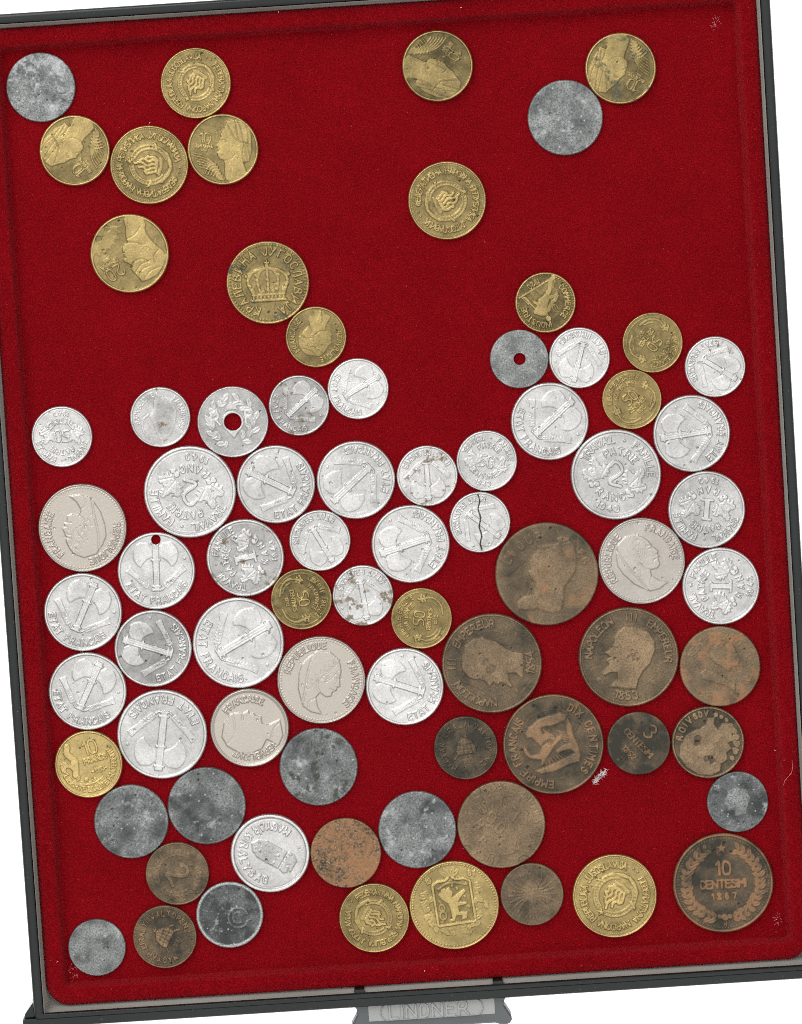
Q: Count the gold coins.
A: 19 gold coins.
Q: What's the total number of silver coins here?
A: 34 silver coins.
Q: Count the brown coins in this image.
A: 14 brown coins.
